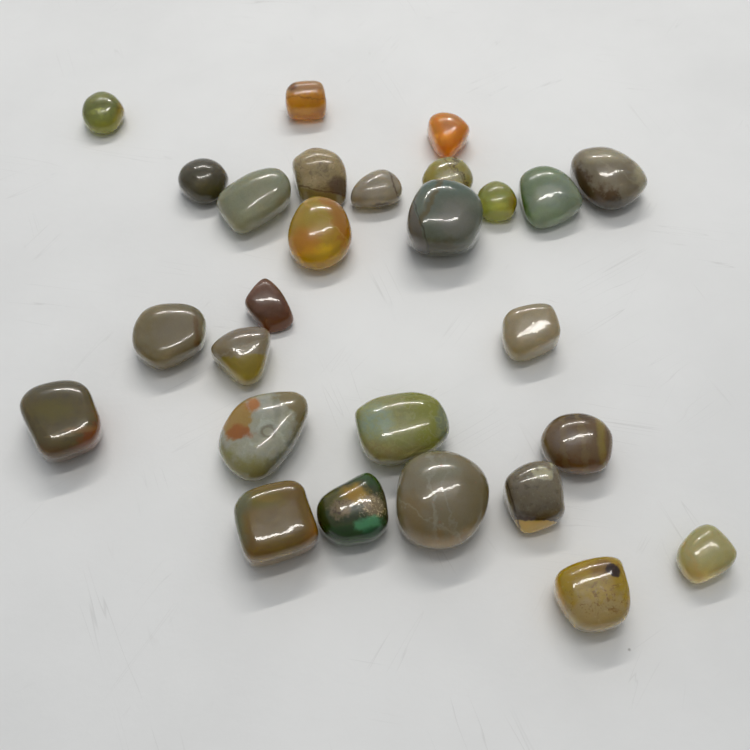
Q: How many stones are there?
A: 27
